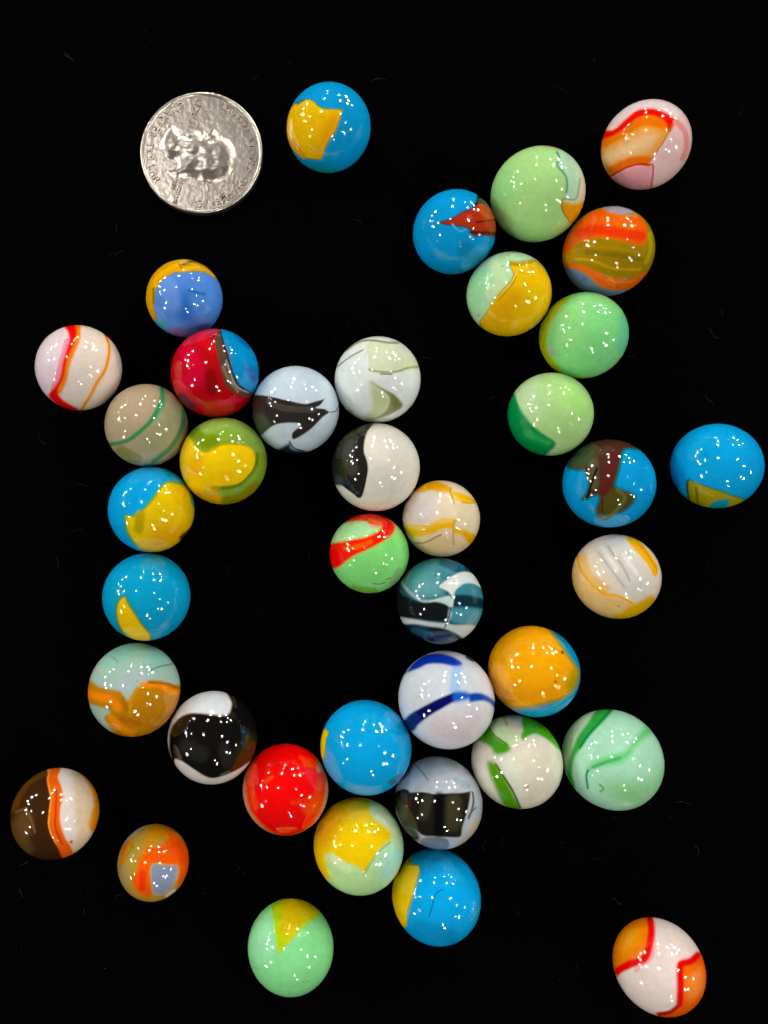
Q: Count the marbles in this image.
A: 39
